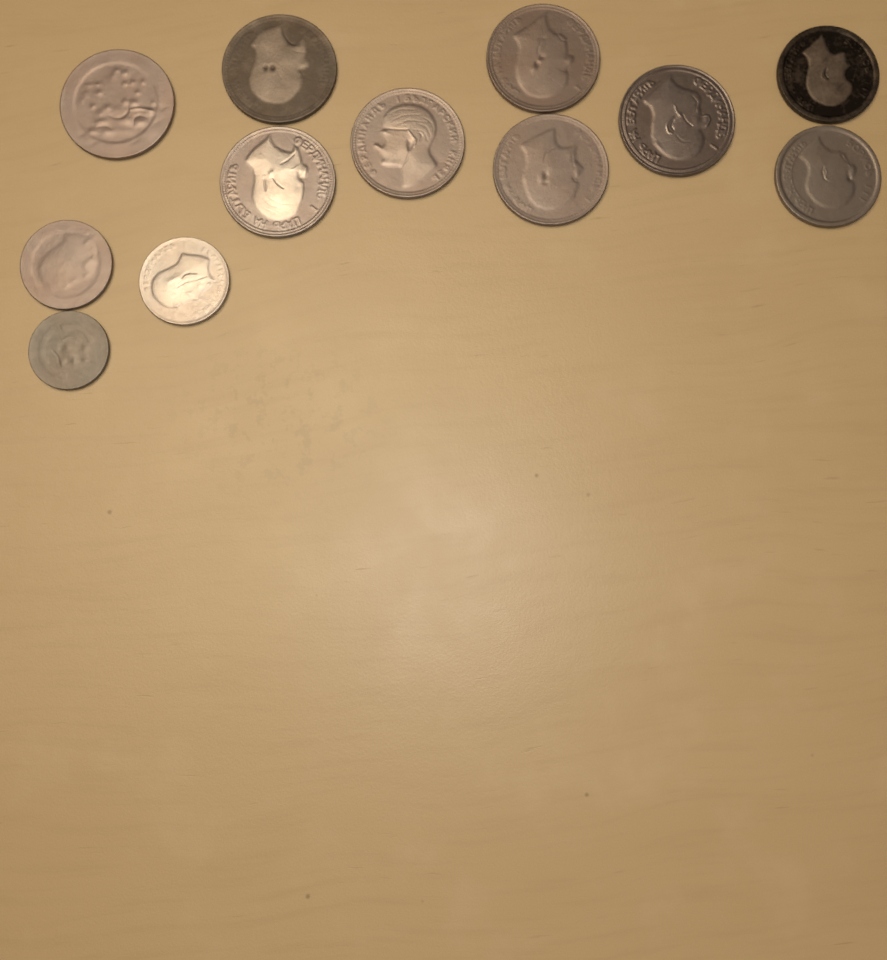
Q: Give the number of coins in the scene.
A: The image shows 12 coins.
